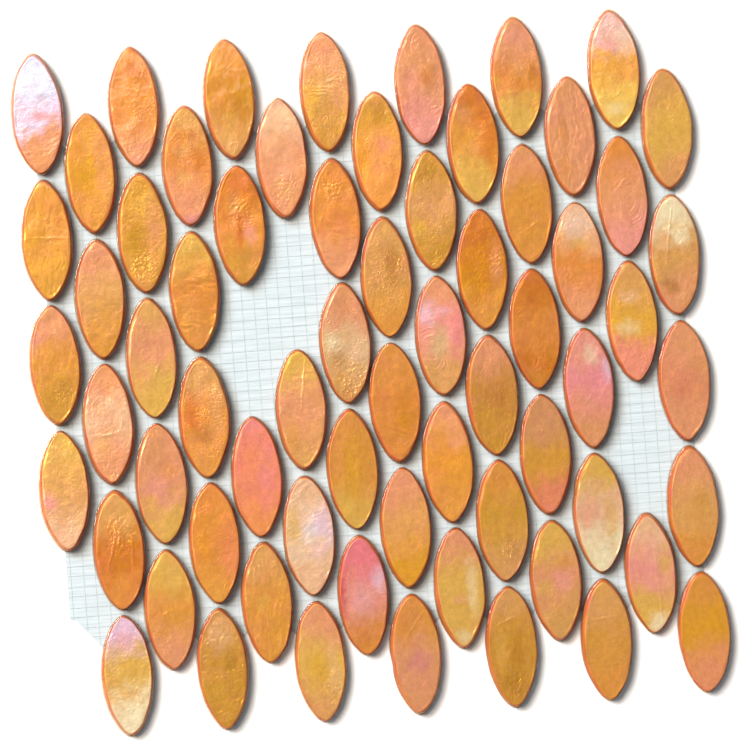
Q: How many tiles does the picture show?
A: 66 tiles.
